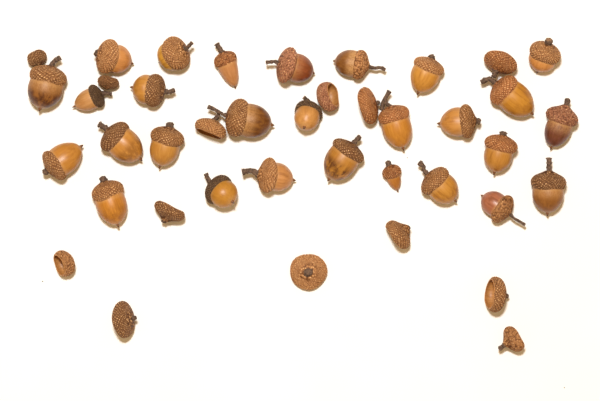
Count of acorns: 28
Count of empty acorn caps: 13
